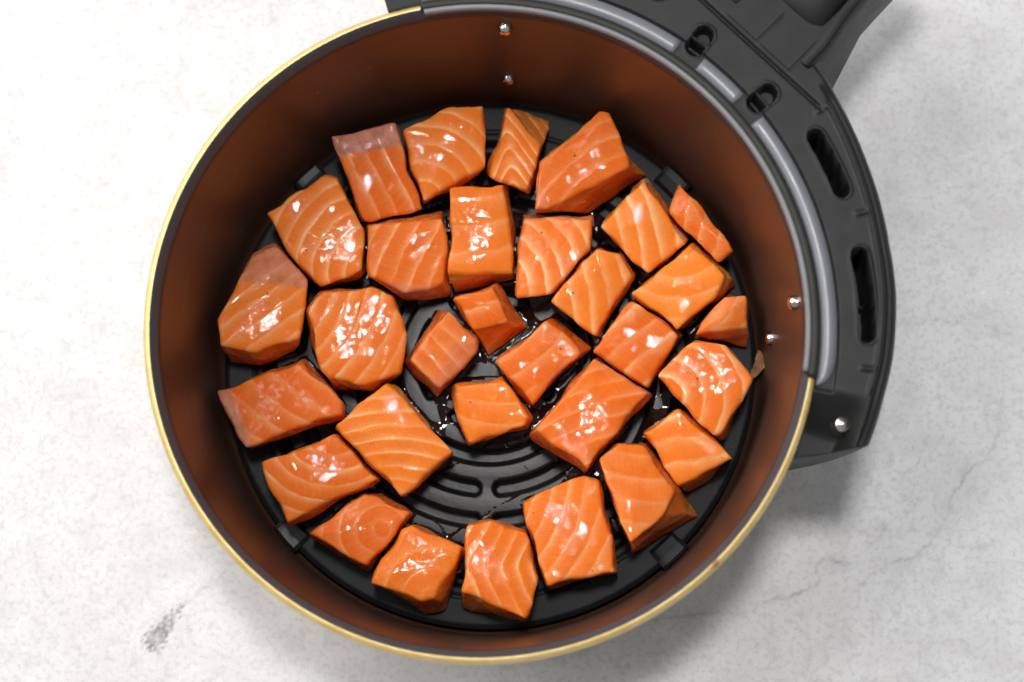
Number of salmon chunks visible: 31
